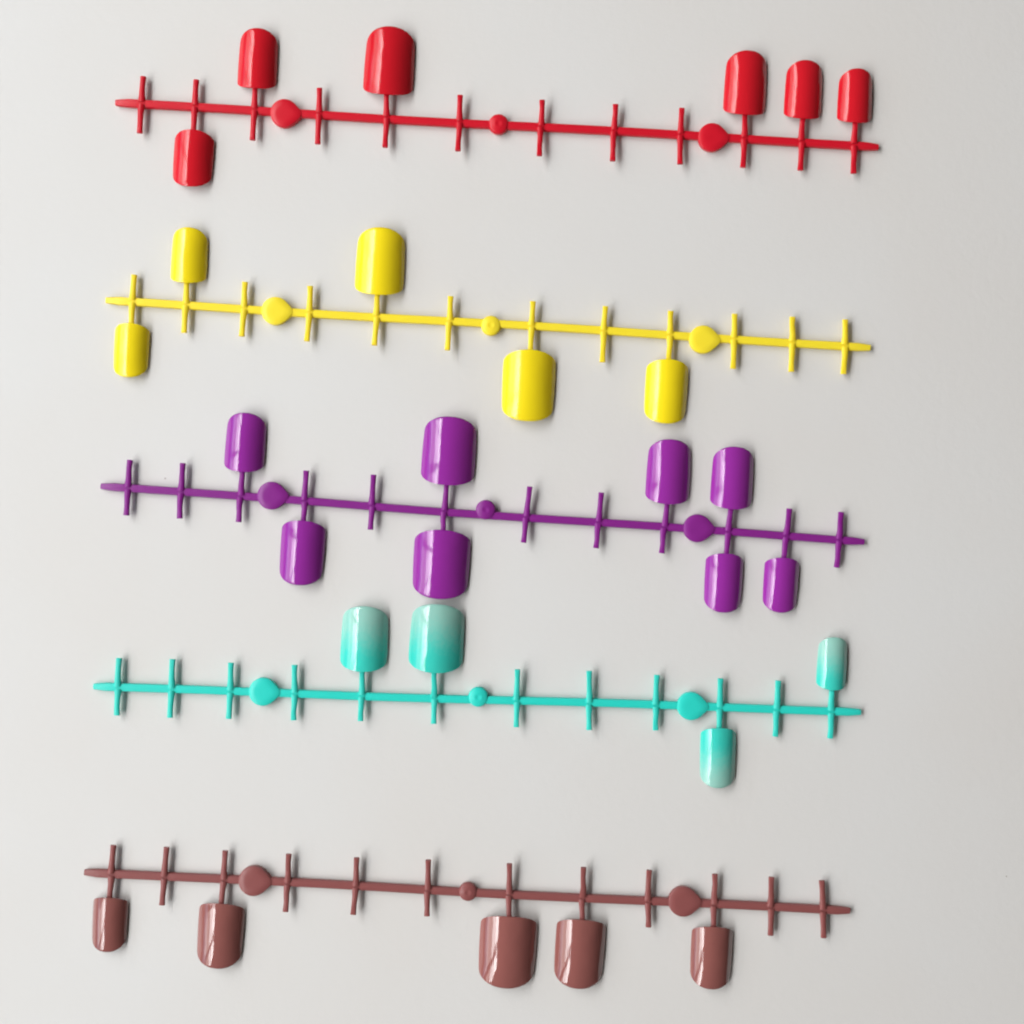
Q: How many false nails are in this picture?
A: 28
